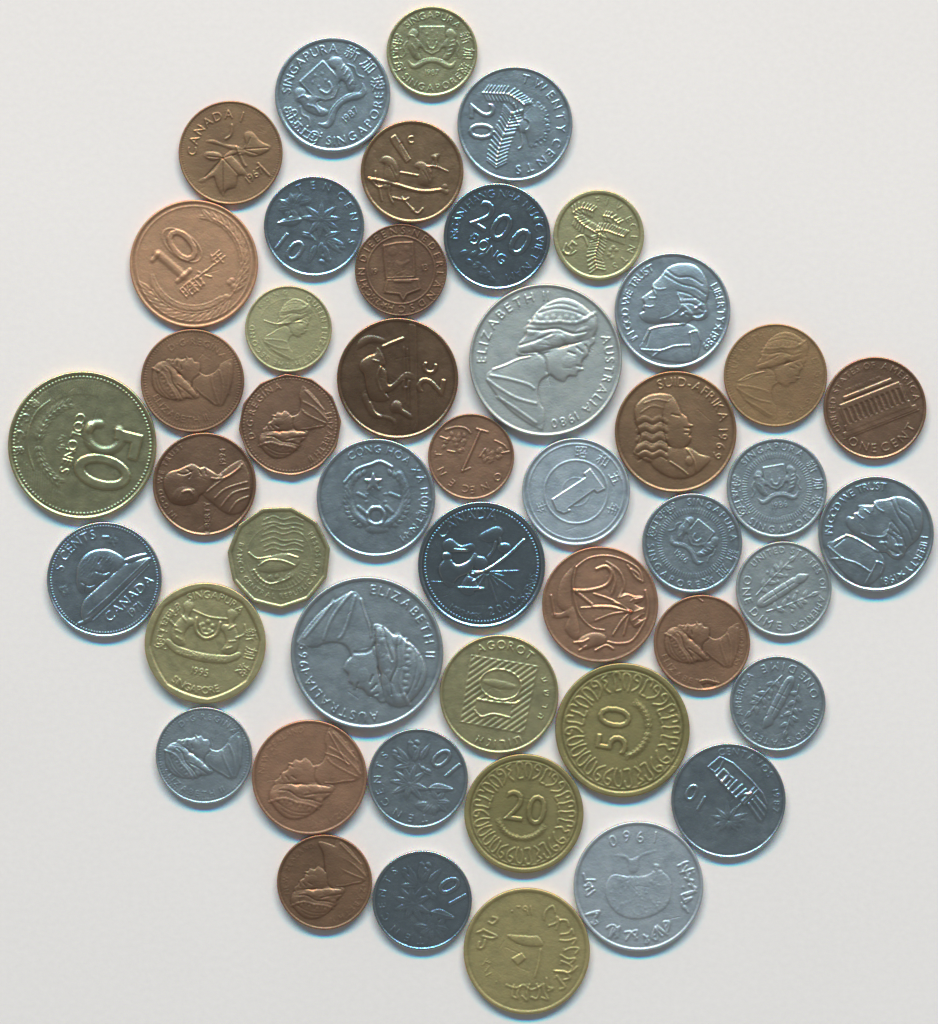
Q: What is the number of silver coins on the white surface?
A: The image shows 21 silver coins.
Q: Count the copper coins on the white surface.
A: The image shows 16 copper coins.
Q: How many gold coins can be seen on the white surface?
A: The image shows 10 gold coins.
